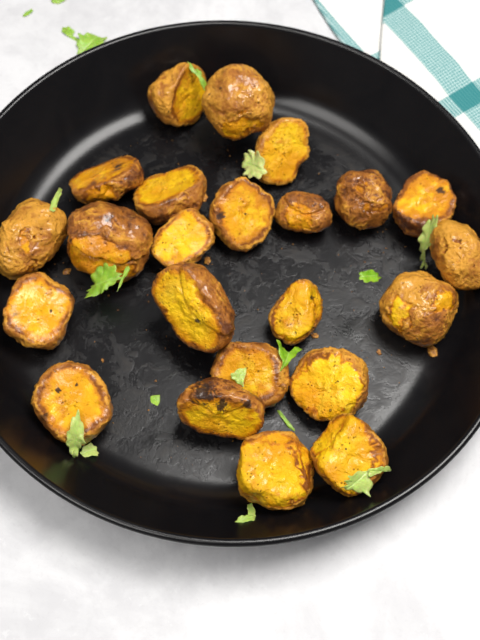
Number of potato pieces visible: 23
